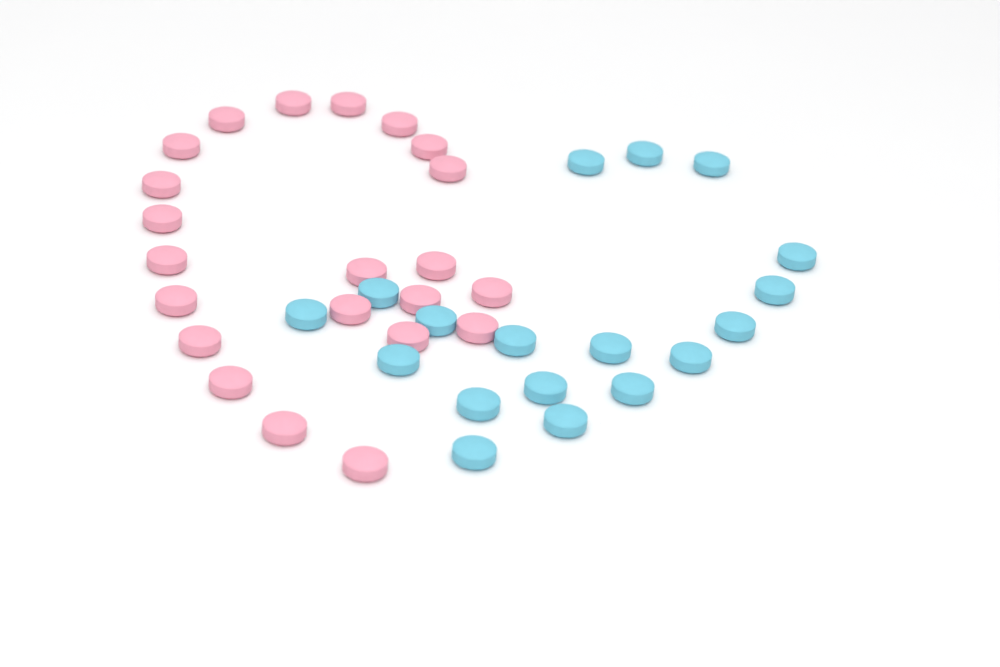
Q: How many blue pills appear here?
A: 18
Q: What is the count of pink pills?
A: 22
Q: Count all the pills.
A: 40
